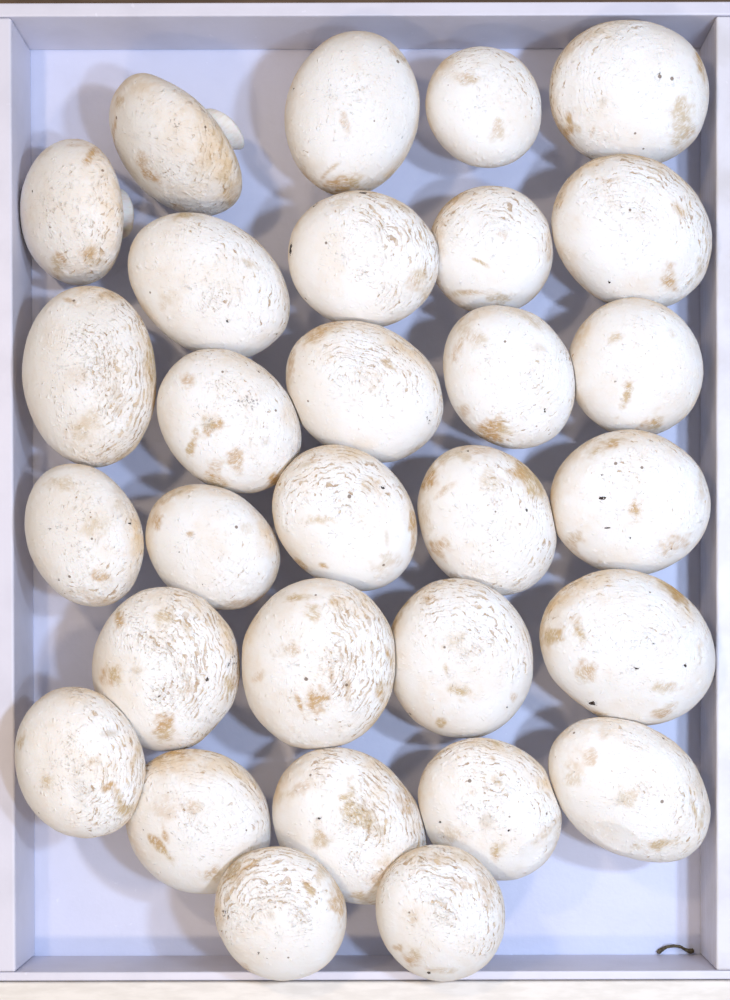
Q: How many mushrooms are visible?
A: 30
